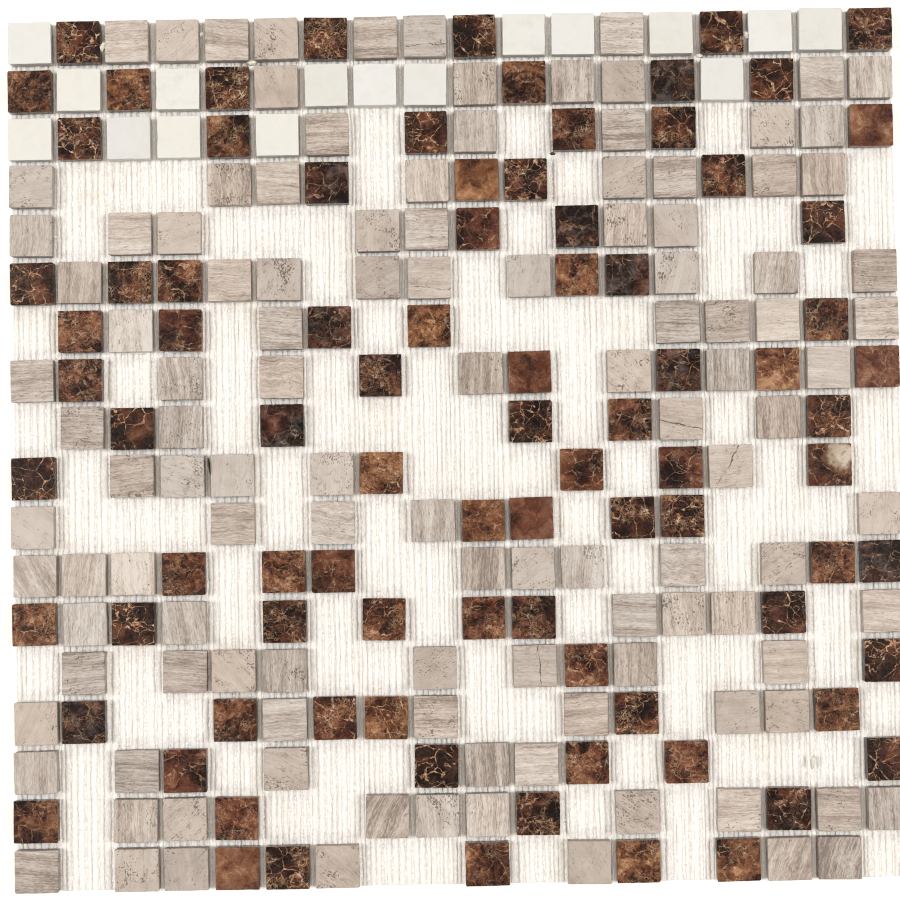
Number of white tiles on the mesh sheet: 16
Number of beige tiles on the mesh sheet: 118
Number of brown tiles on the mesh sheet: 88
